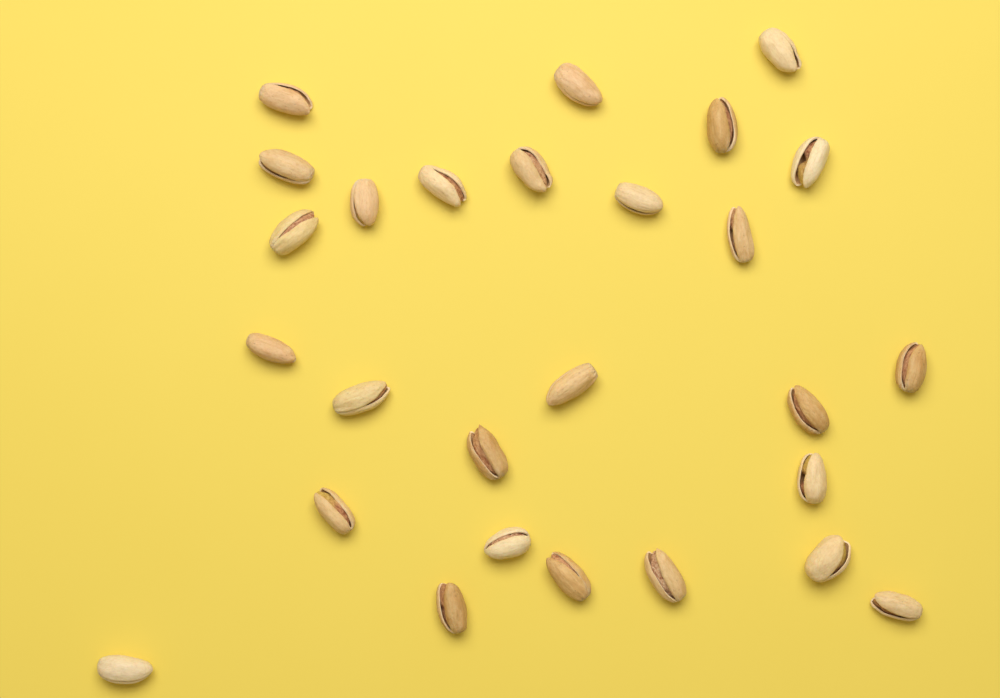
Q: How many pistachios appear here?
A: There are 27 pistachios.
